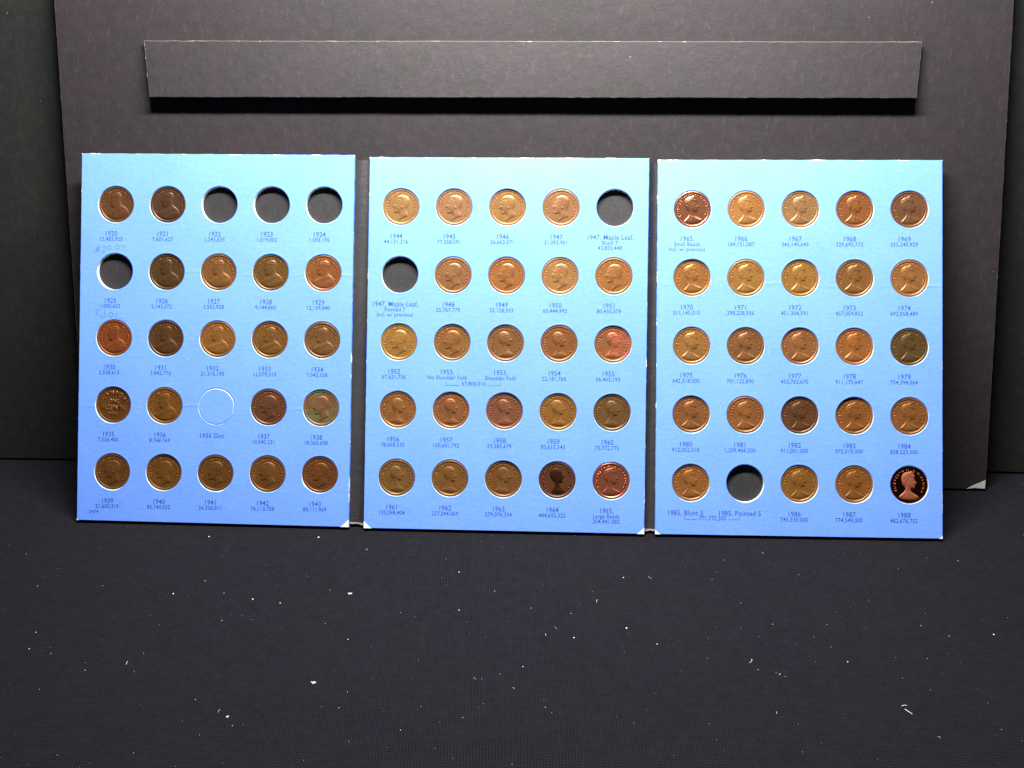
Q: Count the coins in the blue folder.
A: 67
